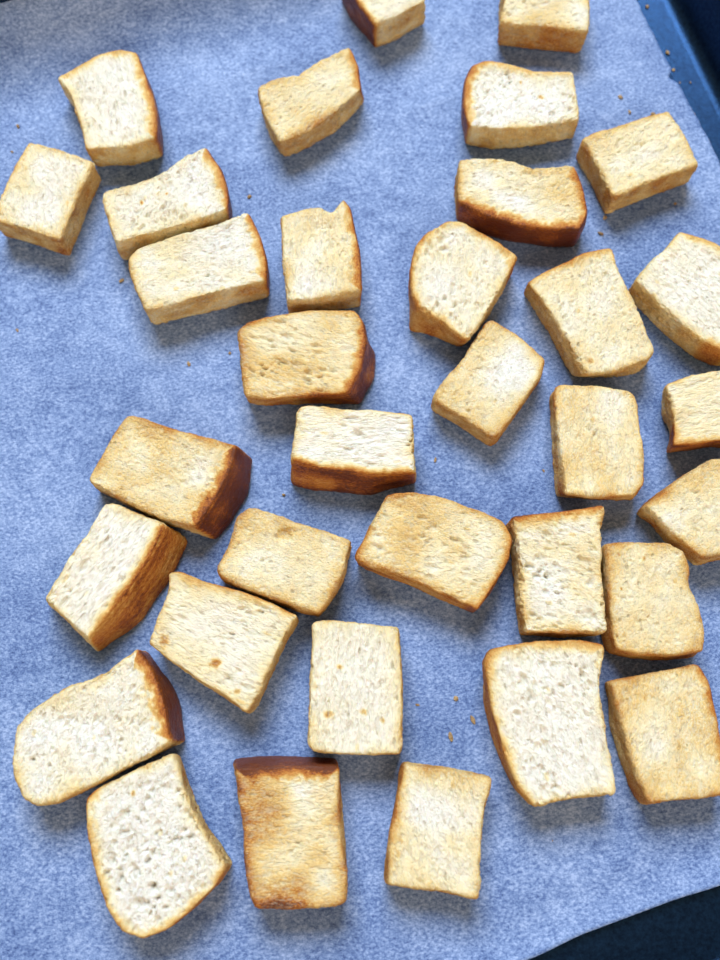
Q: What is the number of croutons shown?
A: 34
